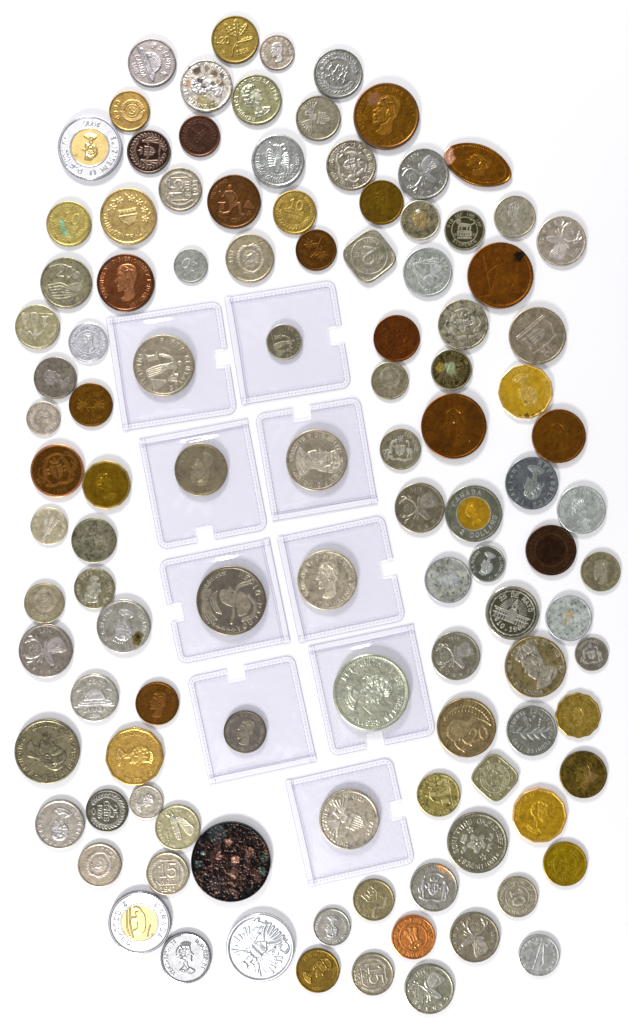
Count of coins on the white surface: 111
